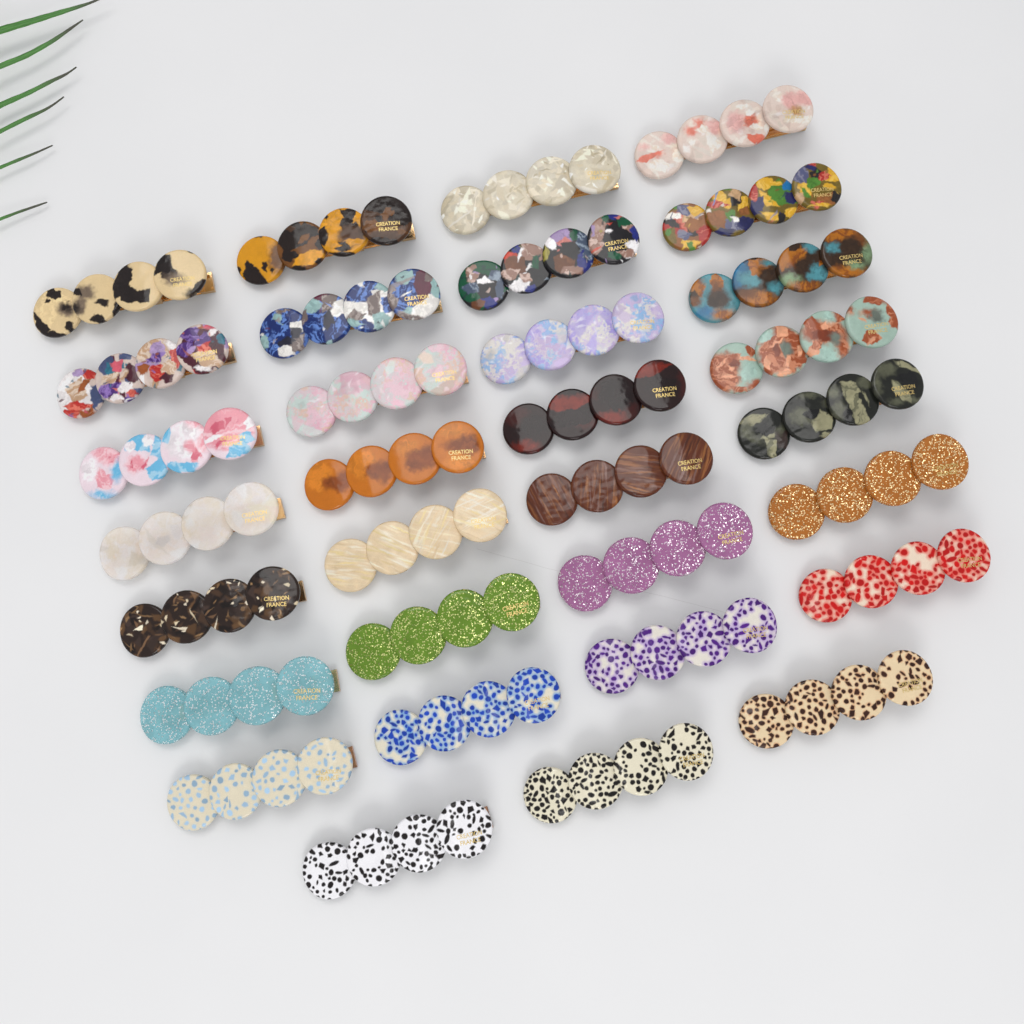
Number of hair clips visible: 31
